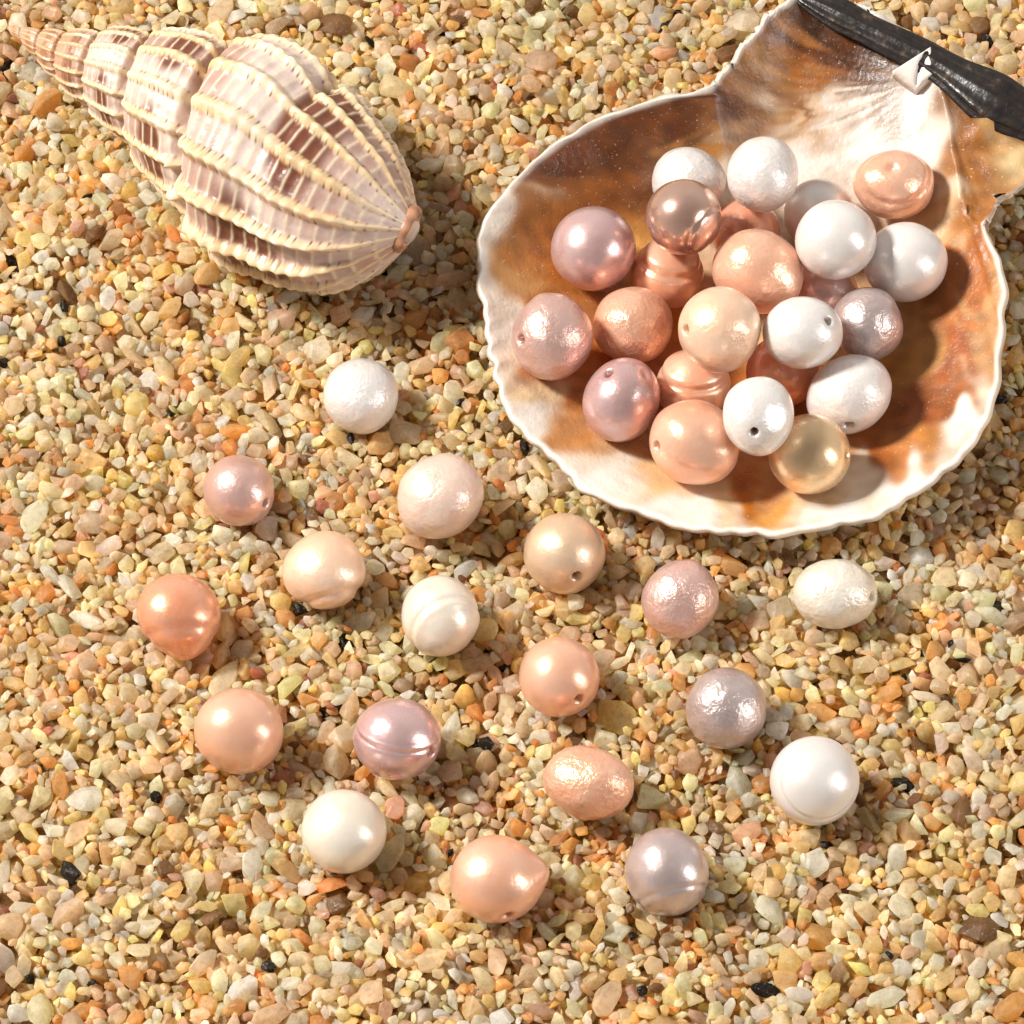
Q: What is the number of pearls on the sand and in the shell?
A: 42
